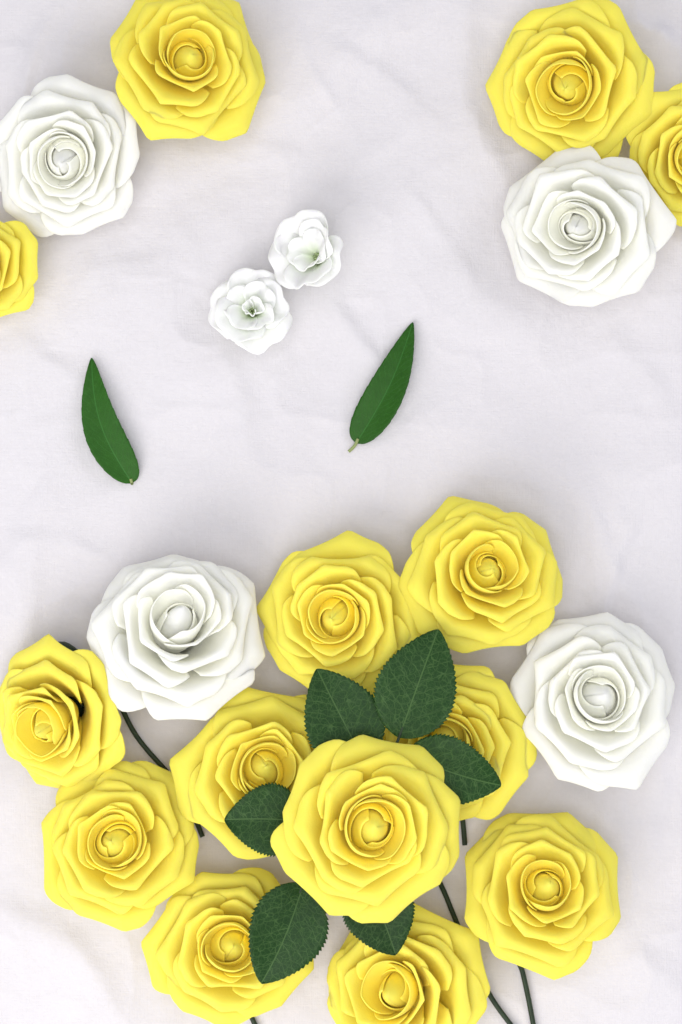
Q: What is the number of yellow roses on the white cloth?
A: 14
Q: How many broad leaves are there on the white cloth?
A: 6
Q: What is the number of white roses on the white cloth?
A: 4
